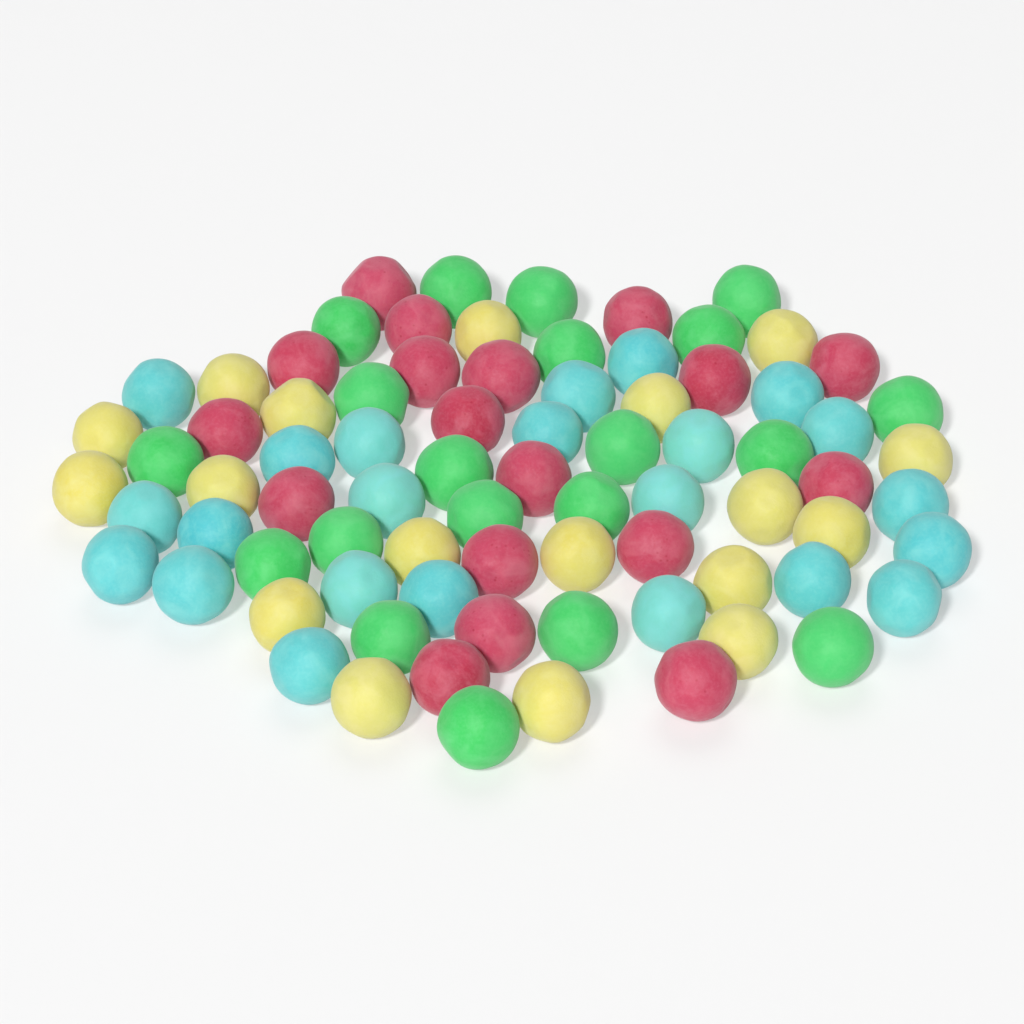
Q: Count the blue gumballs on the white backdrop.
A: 23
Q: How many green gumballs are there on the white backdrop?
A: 20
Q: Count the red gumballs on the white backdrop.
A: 18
